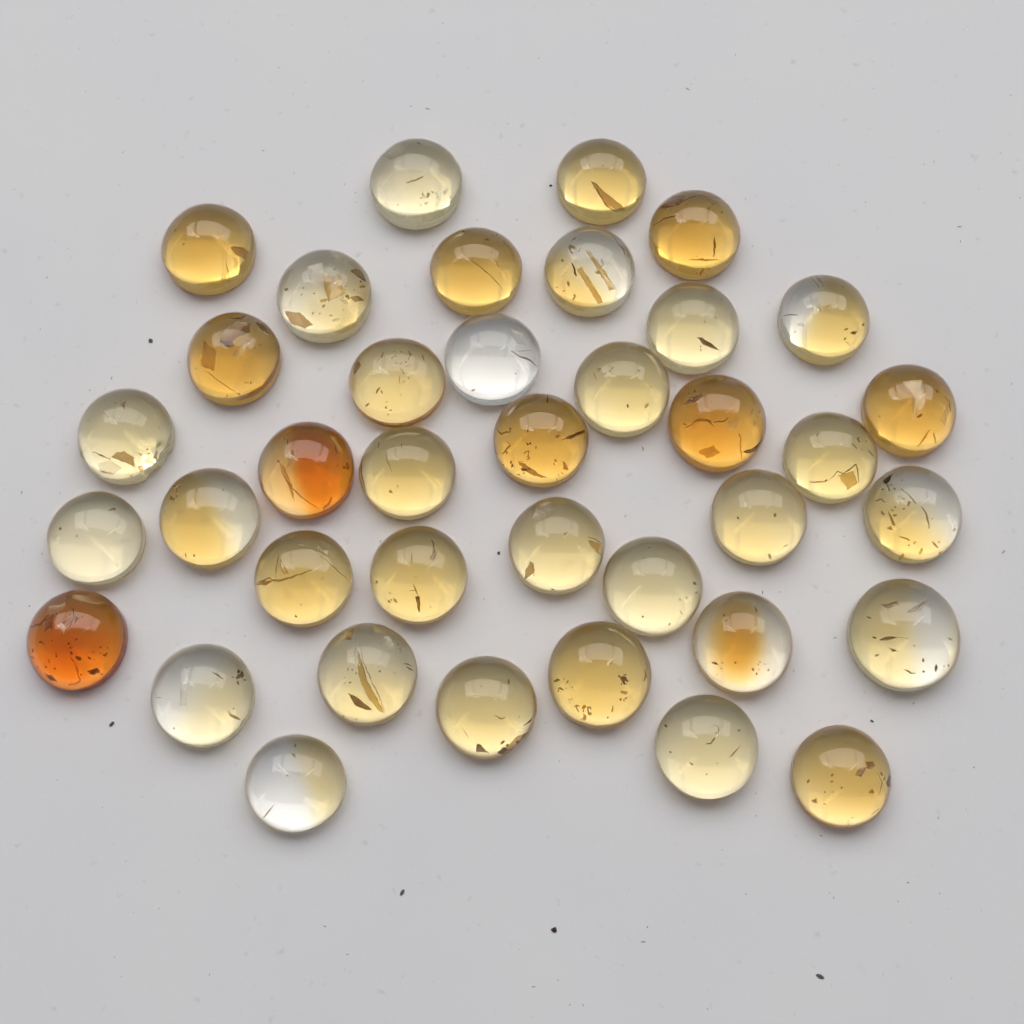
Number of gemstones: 38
